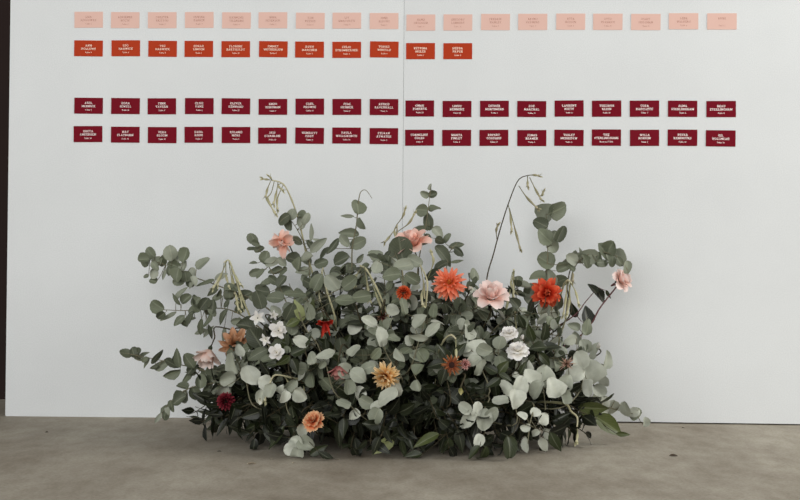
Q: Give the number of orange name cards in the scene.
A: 11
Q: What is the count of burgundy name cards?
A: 36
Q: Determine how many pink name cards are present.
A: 18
